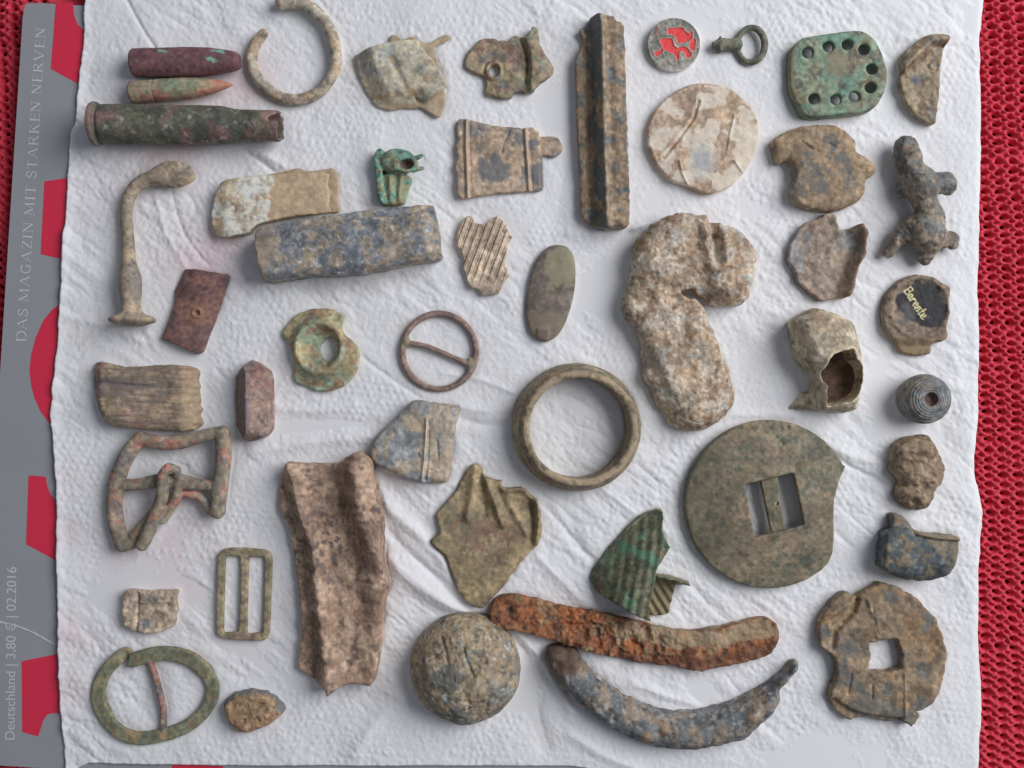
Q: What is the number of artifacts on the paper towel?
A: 48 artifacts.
